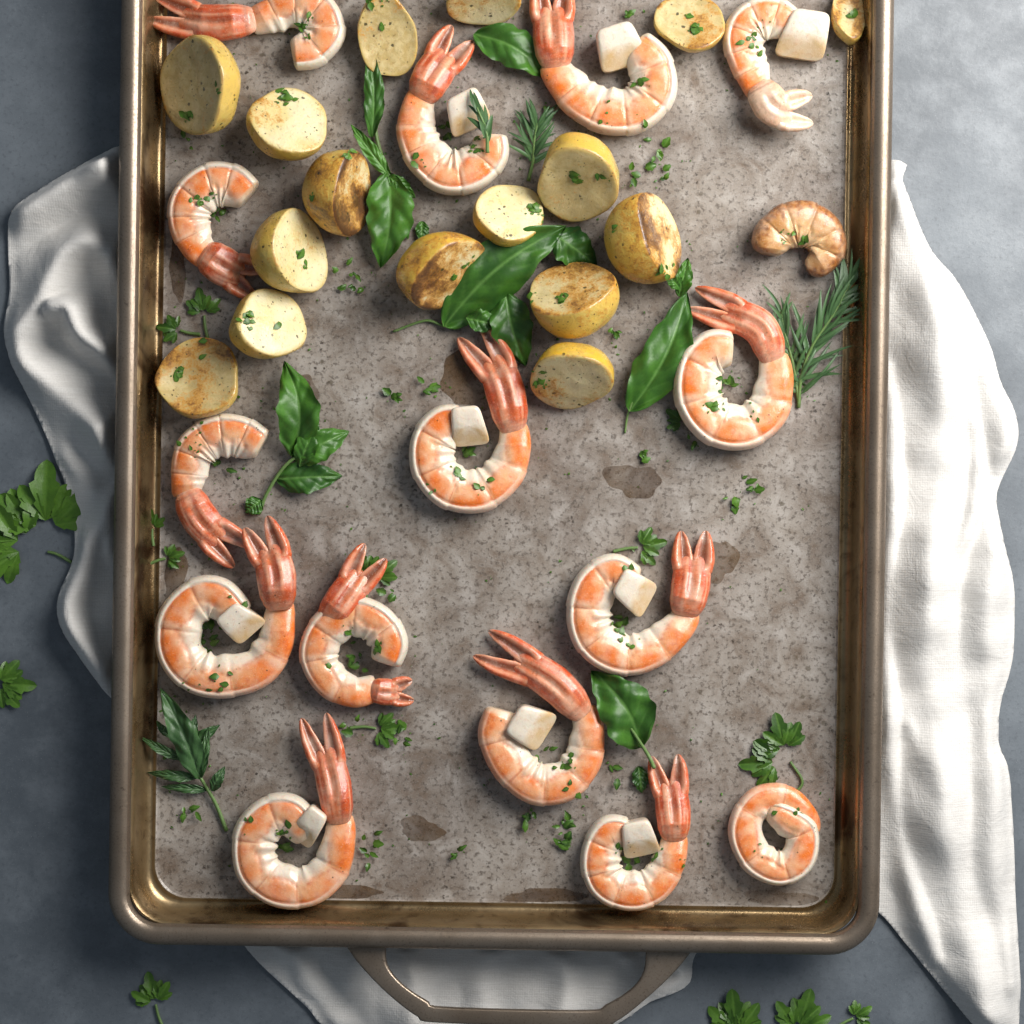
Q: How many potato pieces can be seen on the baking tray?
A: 16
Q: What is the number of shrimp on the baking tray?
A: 16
